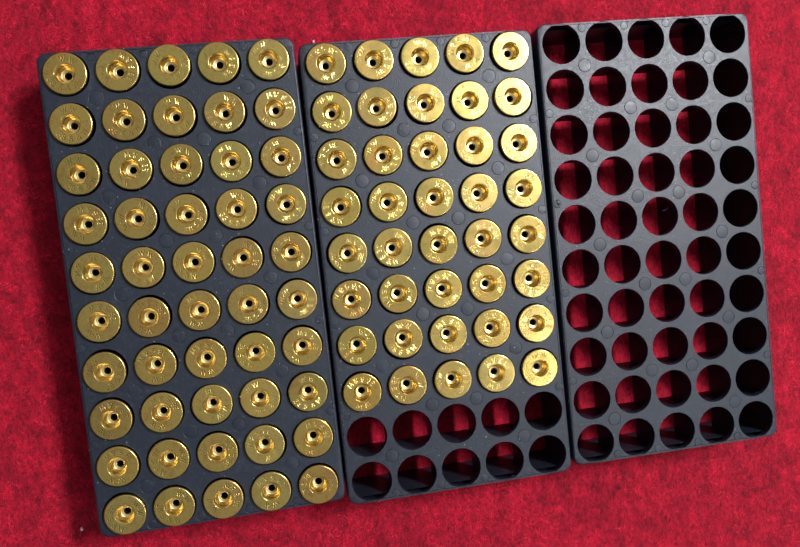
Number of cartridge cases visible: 90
